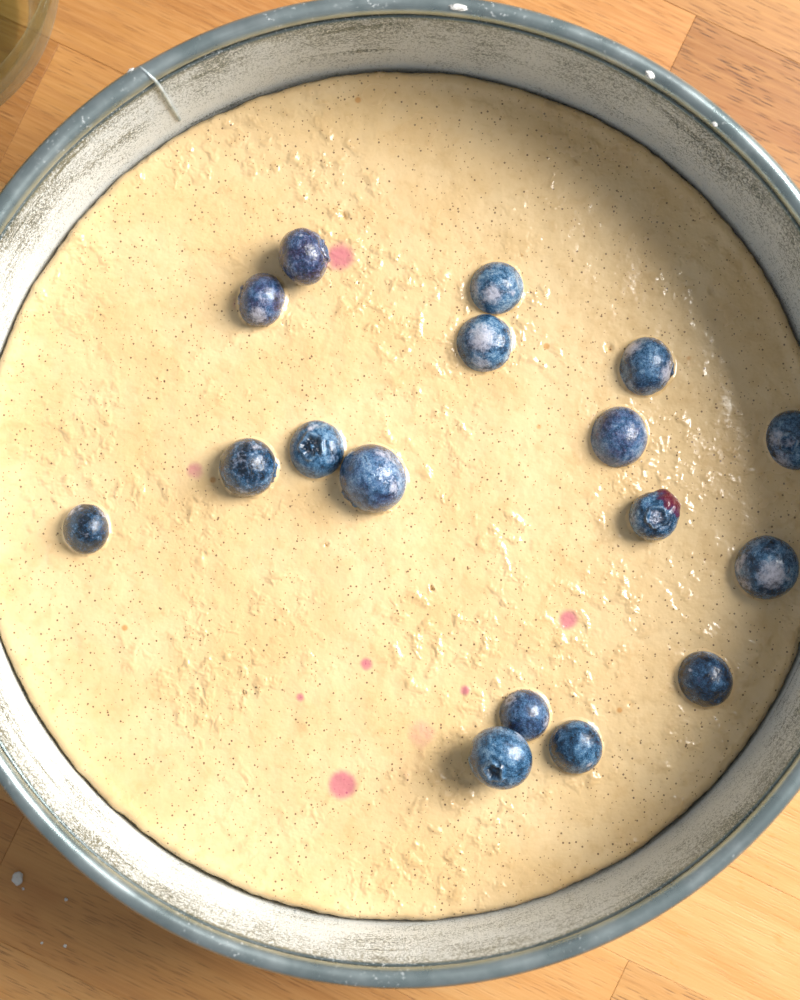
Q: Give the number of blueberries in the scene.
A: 17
